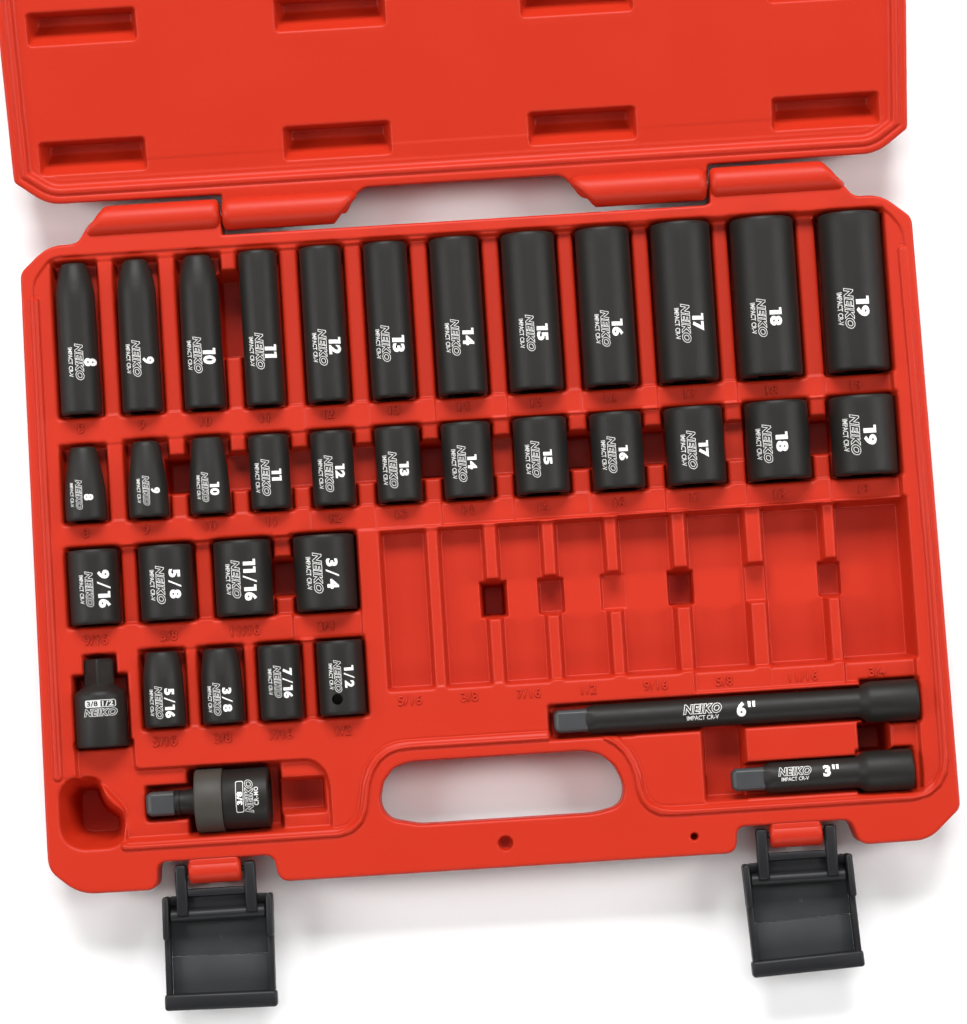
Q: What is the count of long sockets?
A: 12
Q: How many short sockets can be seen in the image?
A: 20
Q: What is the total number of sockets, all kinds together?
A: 32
